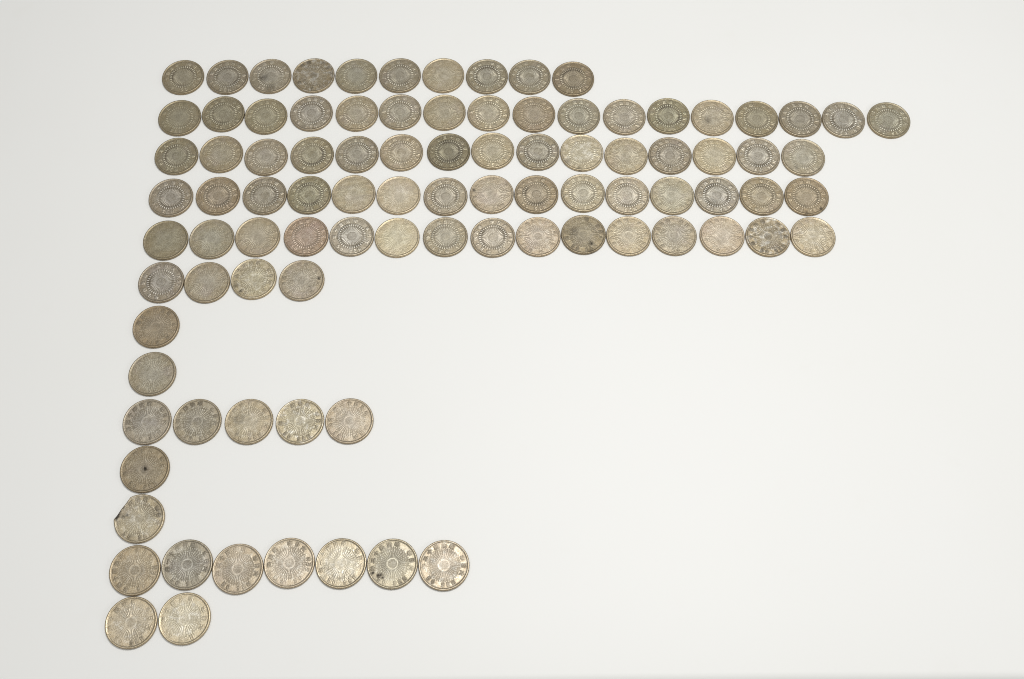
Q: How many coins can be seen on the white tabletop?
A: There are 94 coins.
